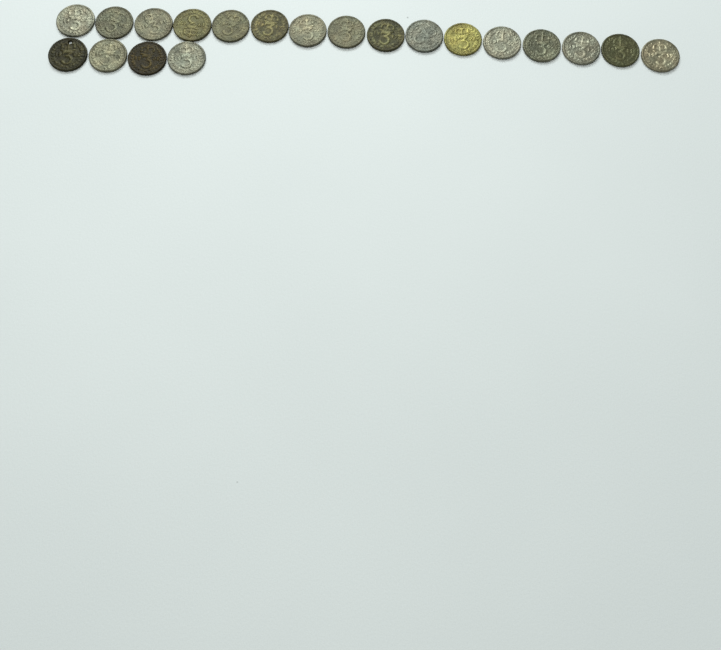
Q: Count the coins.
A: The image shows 20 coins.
